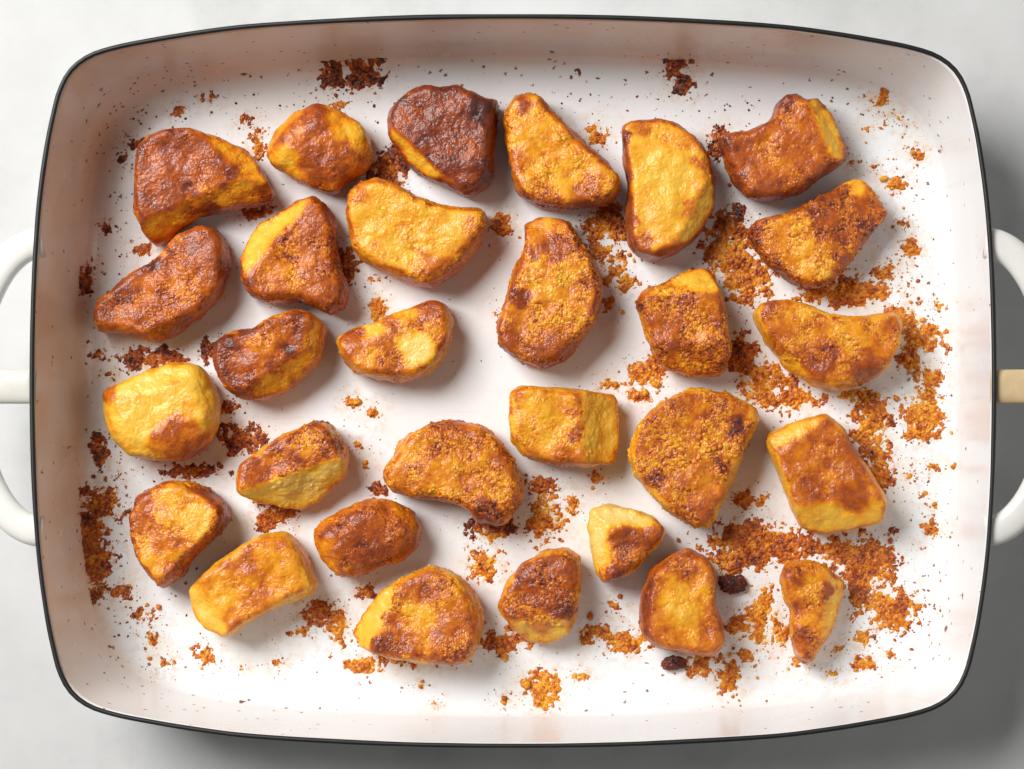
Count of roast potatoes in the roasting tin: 29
